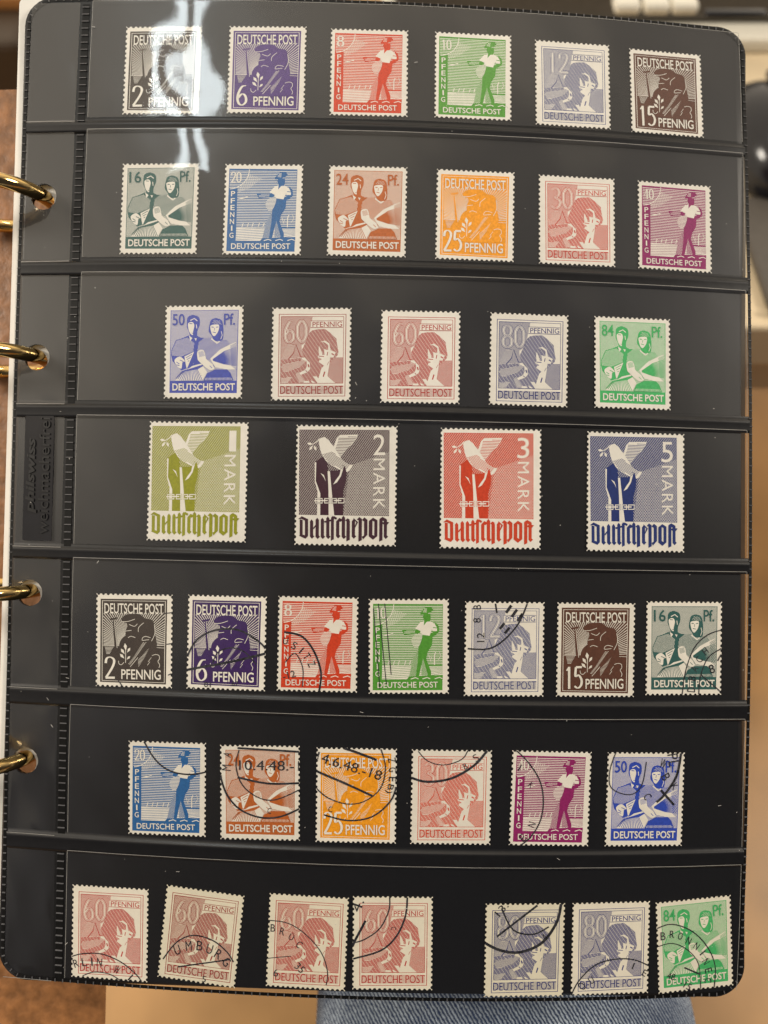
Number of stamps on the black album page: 41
